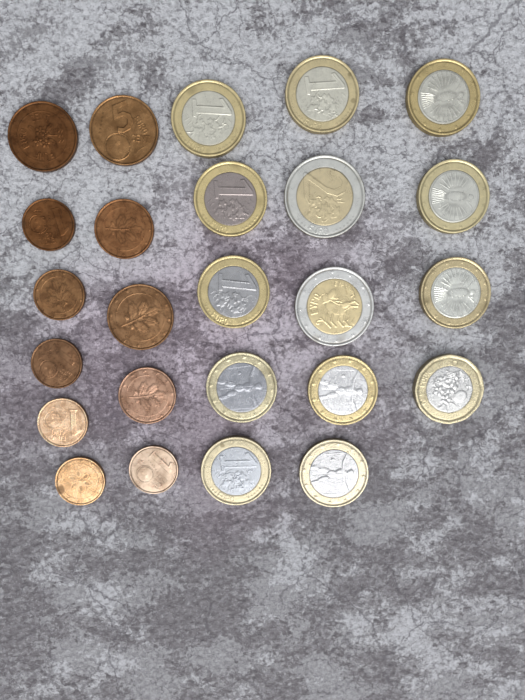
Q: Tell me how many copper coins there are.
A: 11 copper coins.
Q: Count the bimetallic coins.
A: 14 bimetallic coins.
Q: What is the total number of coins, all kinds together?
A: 25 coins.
